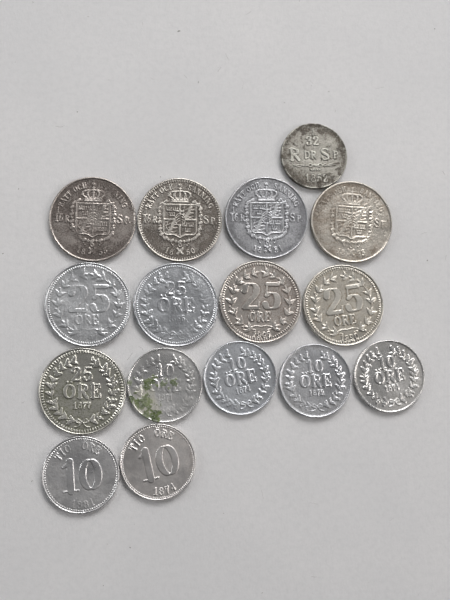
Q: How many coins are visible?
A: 16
